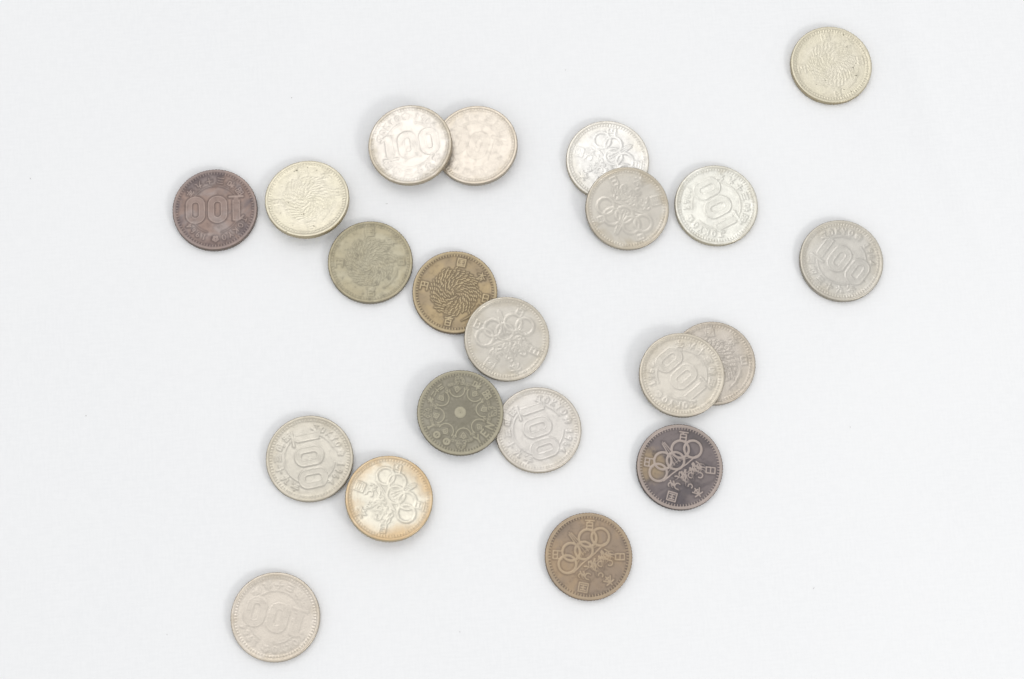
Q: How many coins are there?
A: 21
